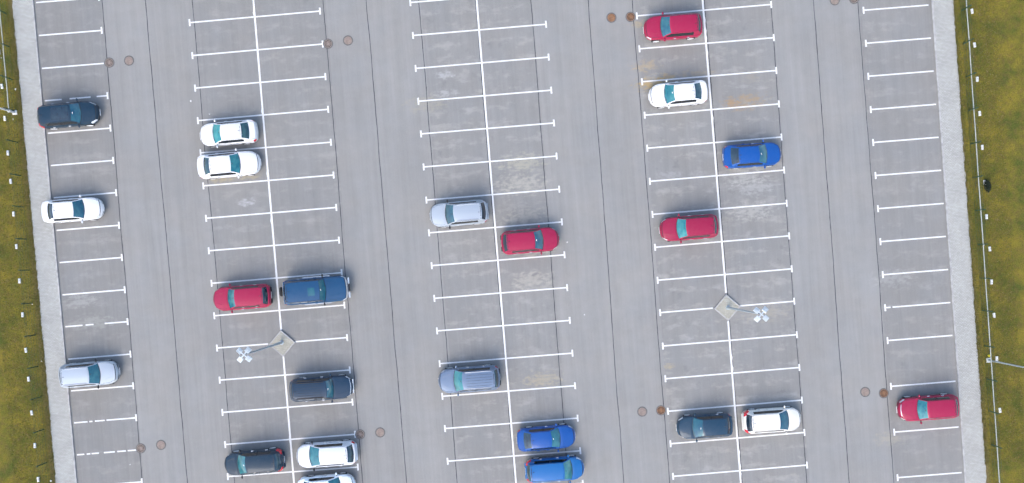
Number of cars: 23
